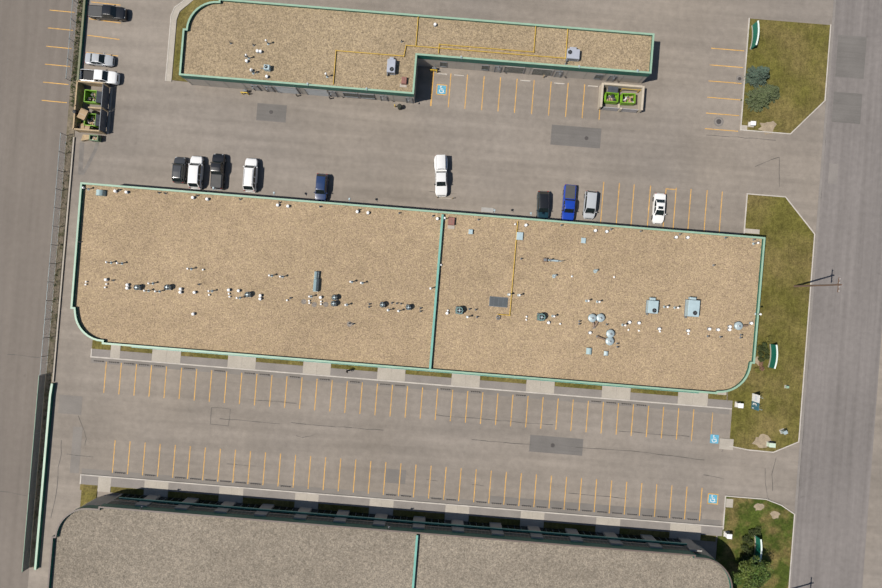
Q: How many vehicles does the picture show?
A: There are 13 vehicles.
